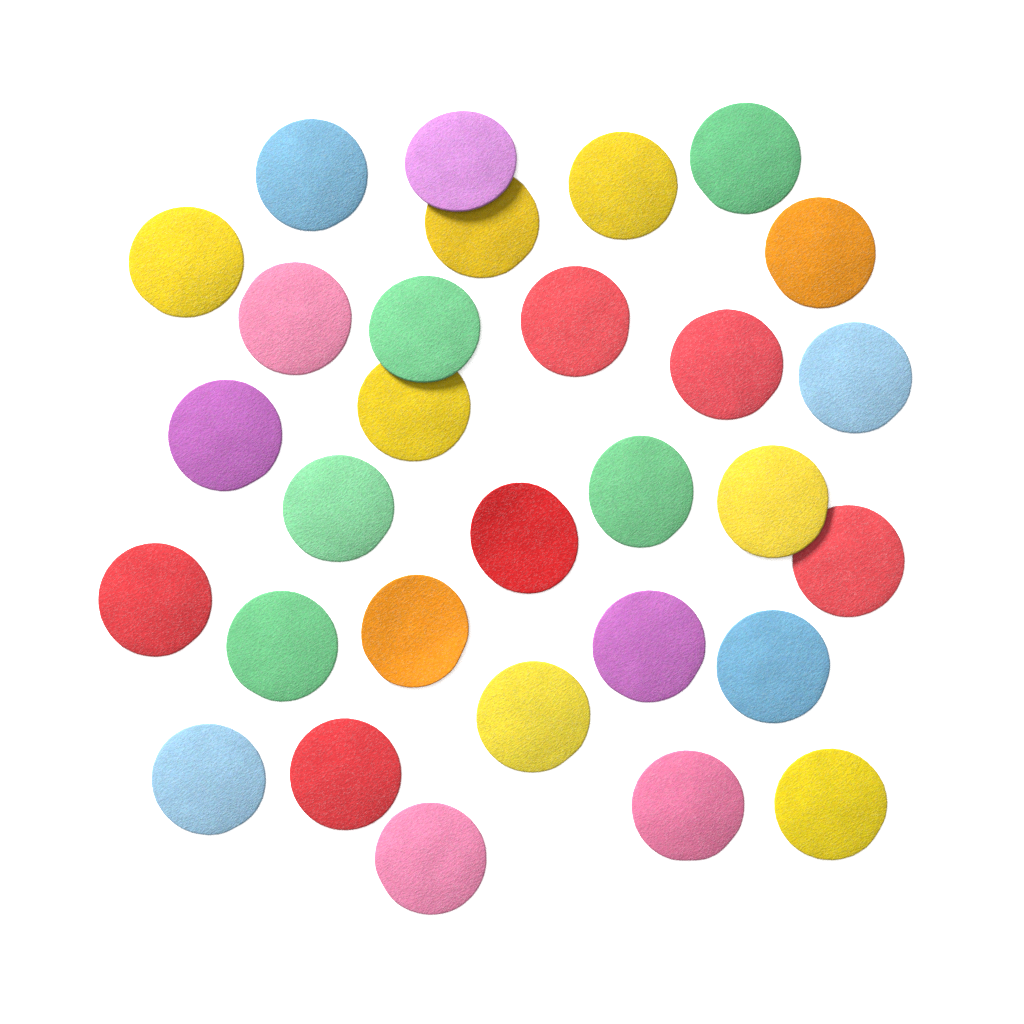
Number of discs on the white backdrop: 30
